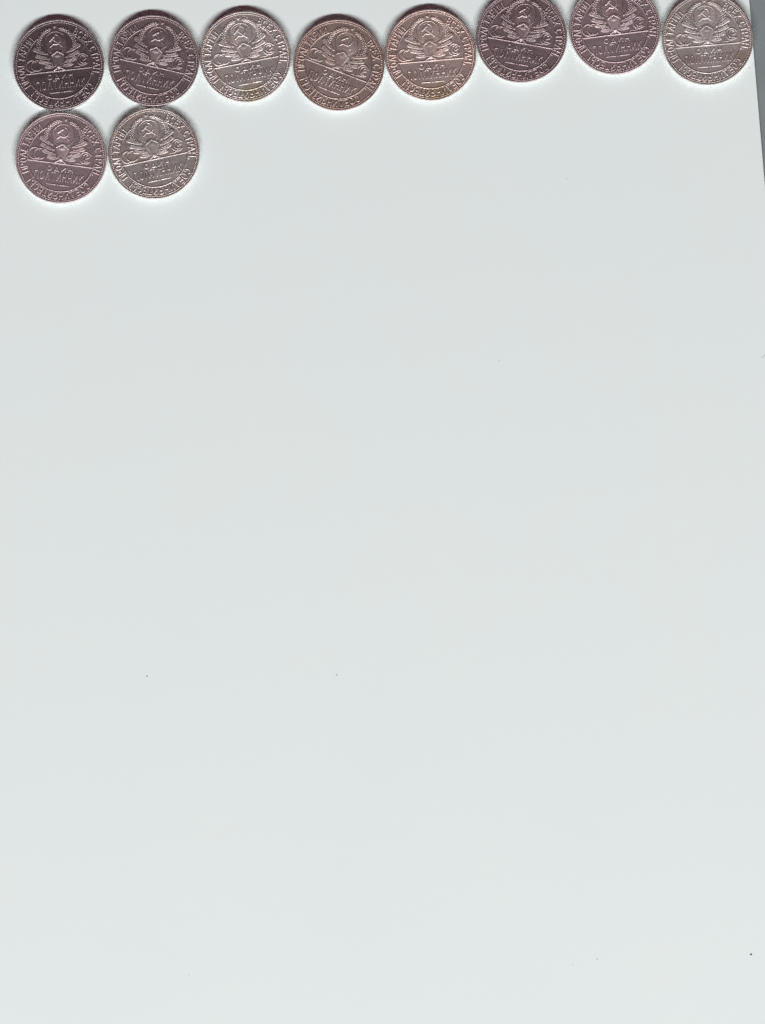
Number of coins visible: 10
